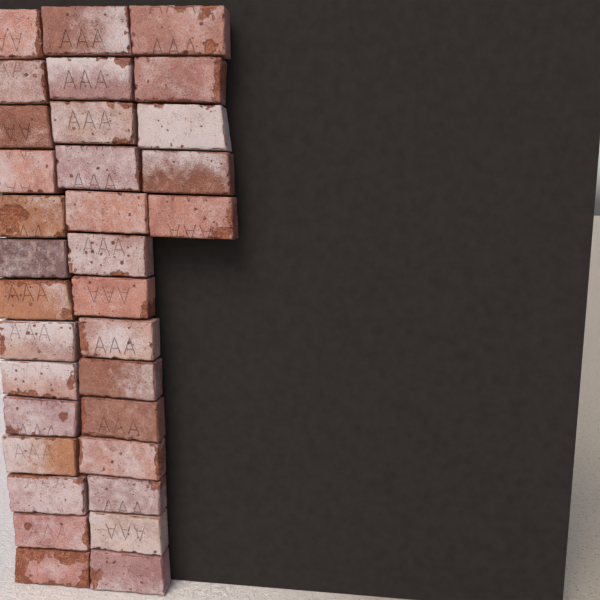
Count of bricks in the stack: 33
